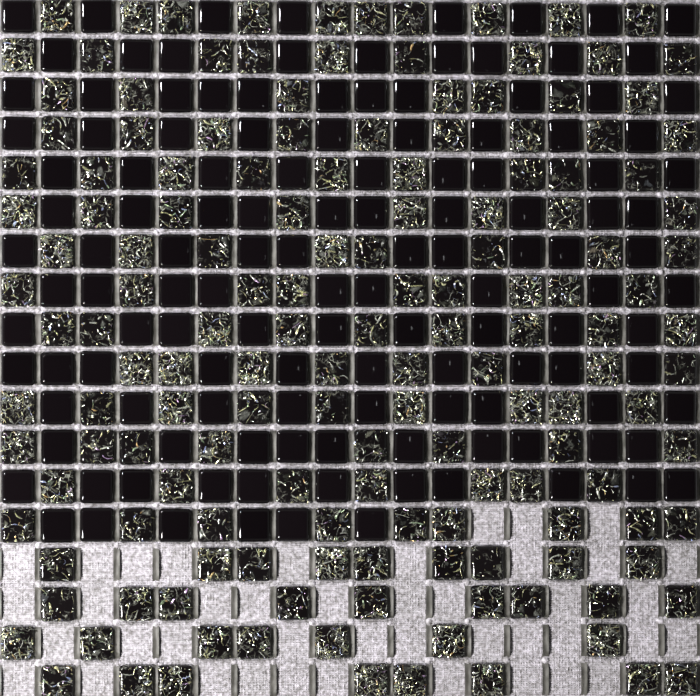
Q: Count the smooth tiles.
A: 130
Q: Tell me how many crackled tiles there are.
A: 152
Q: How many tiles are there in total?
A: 282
